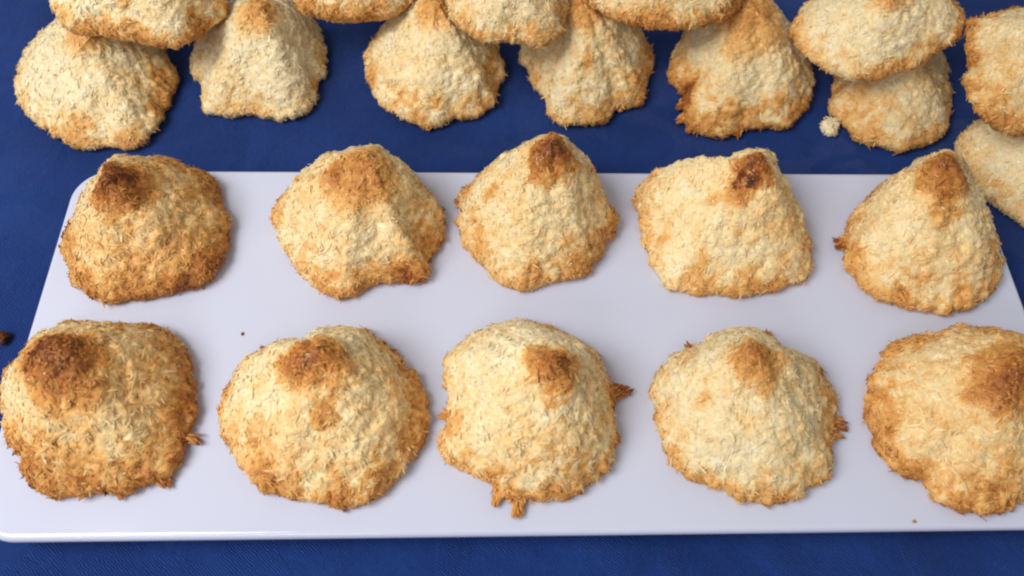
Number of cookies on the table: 23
